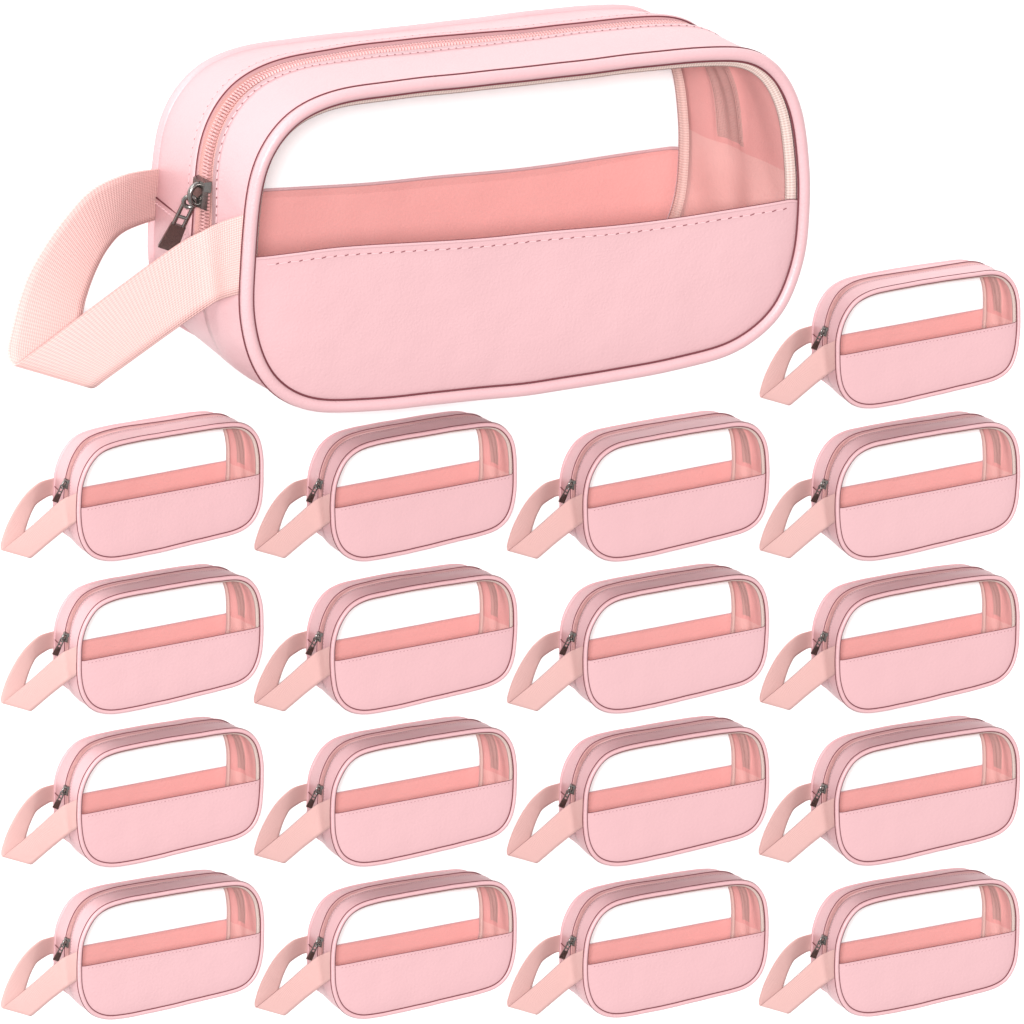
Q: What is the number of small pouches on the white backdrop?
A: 17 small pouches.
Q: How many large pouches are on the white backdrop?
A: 1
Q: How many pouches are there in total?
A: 18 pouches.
